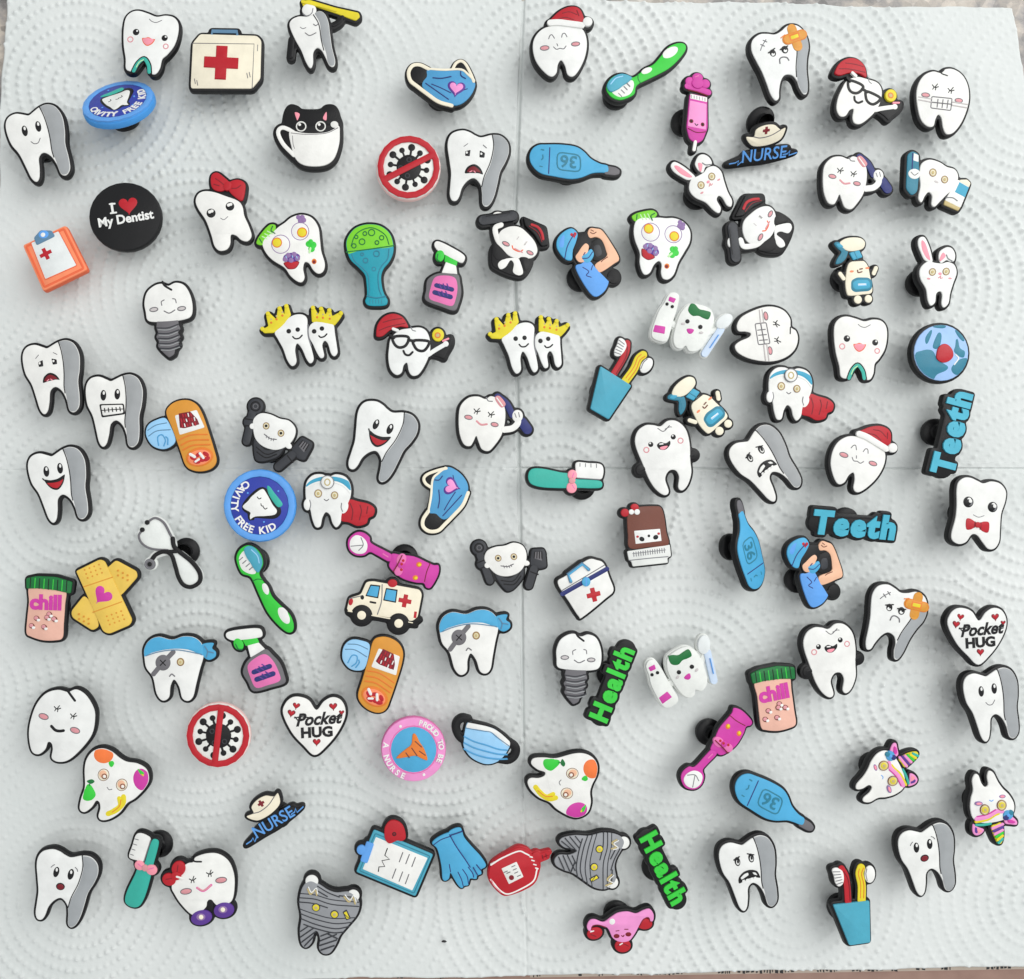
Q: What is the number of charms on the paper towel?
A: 108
